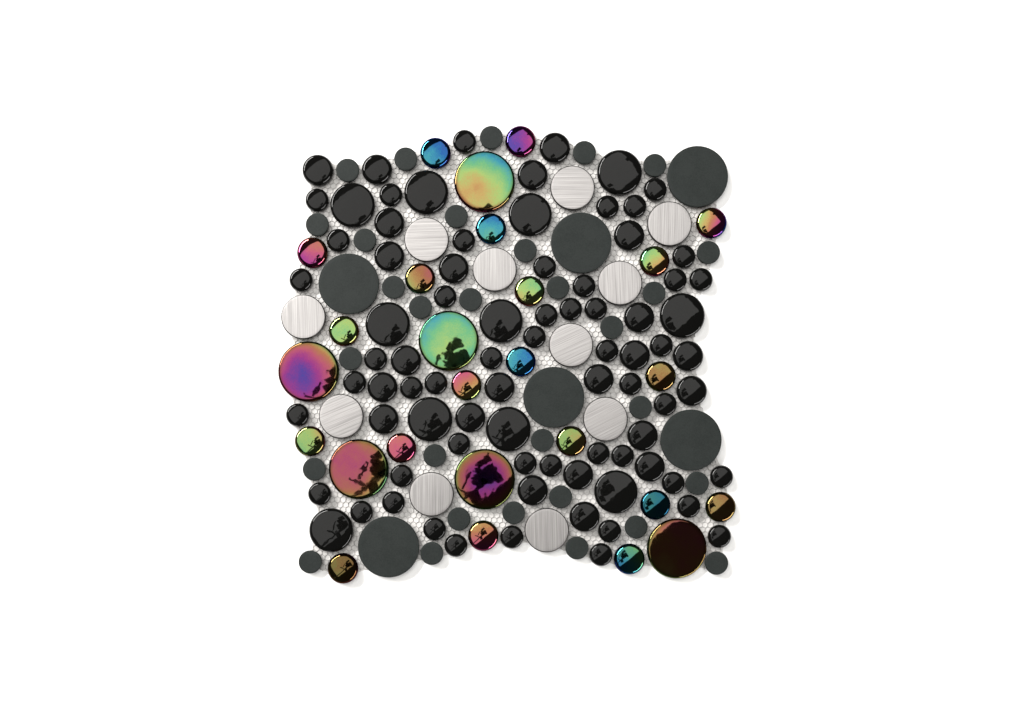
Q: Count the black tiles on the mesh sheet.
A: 81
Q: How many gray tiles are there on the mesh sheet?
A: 36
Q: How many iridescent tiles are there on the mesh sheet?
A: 26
